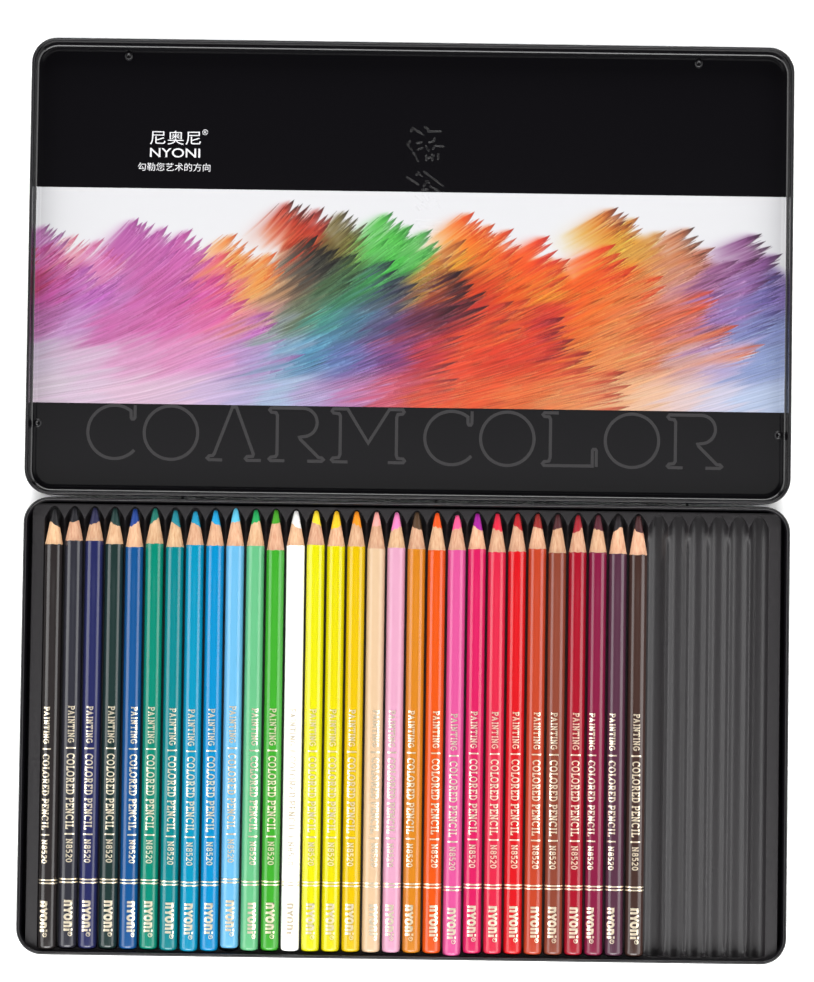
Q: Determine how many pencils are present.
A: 30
